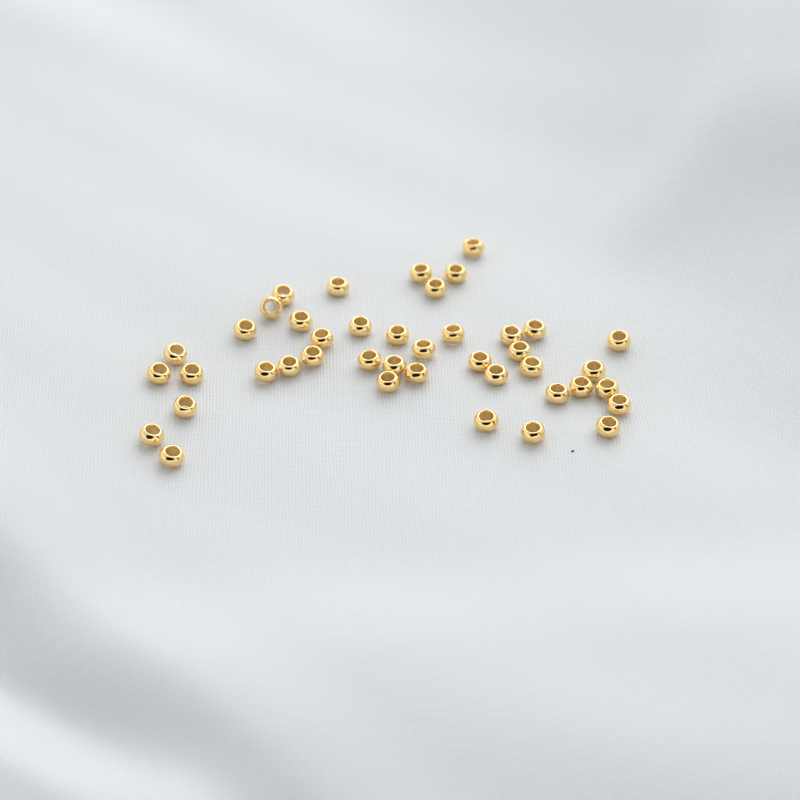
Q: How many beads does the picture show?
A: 42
